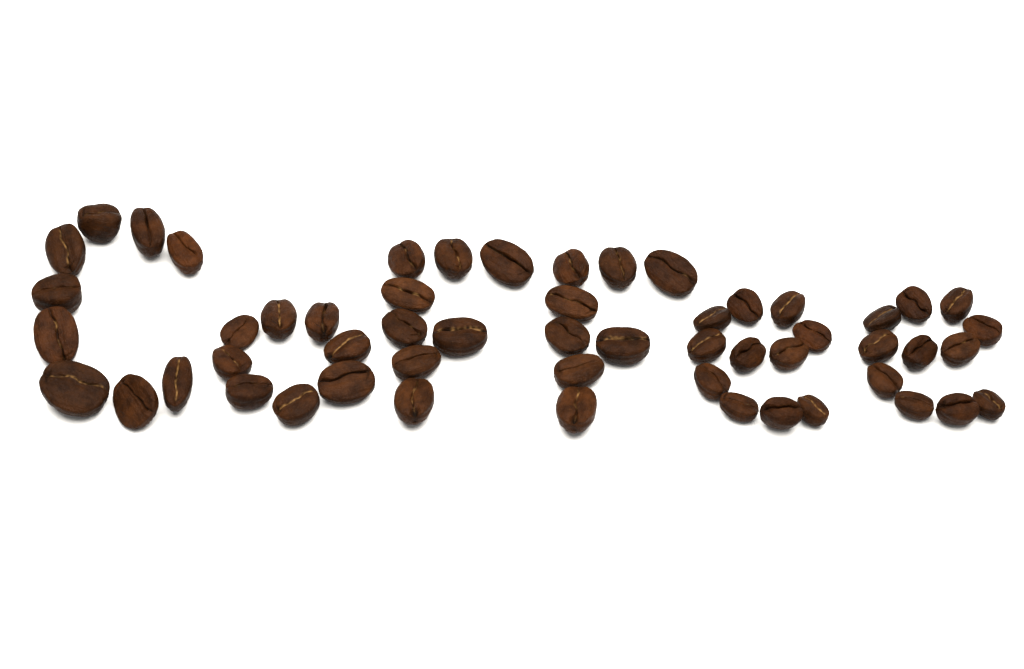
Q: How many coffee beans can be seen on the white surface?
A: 55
